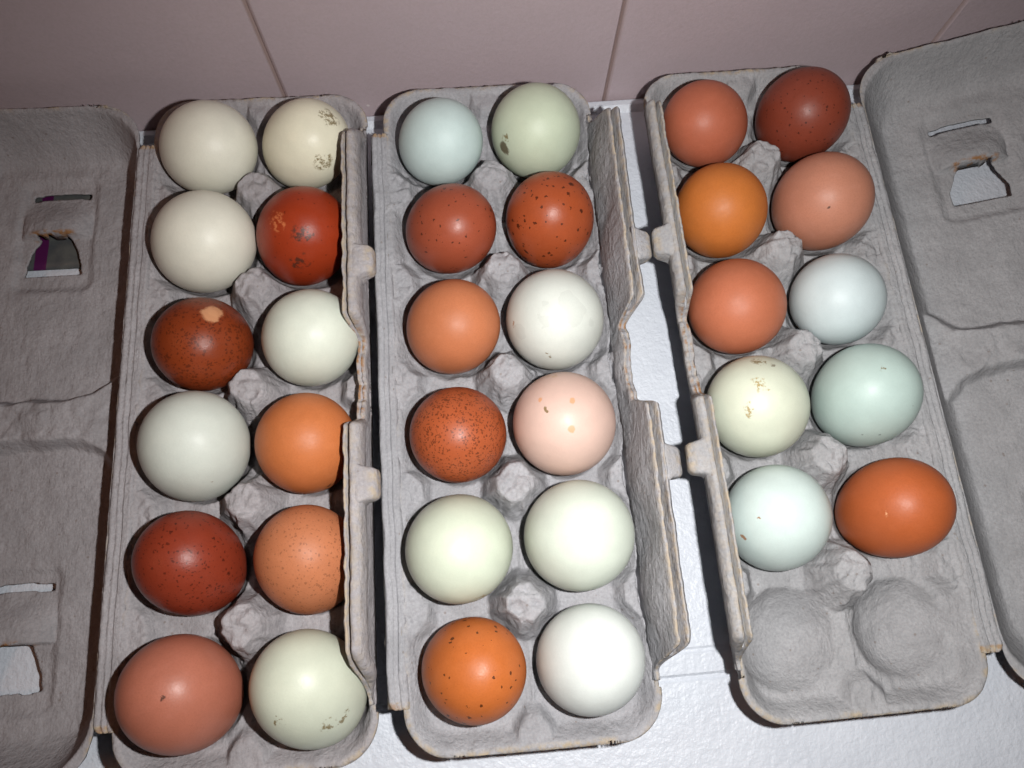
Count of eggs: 34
